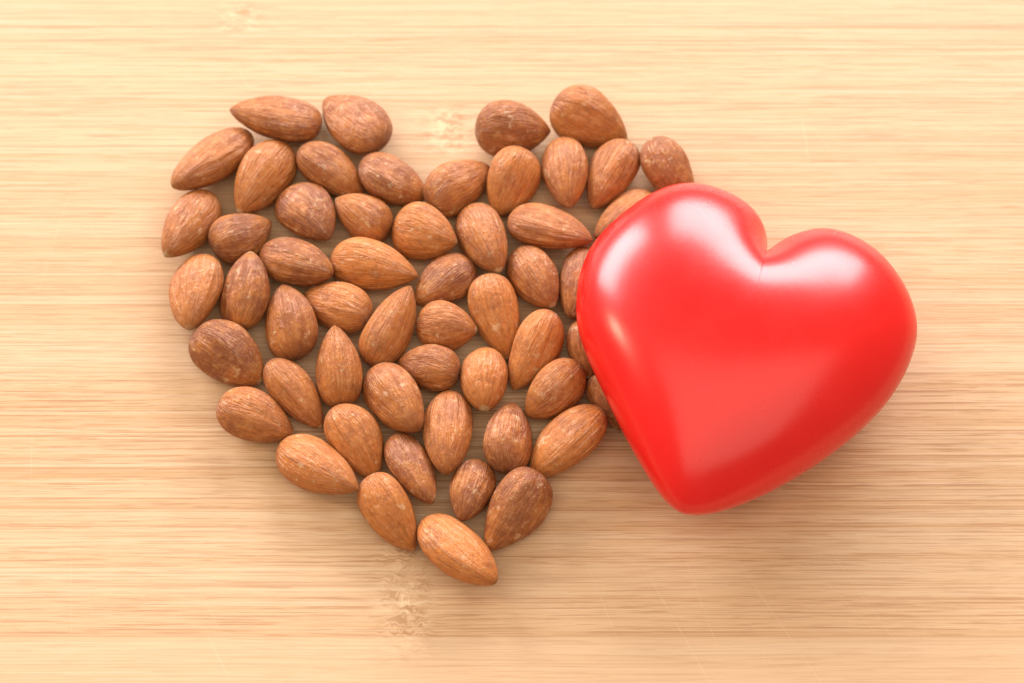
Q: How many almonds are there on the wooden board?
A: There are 54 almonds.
